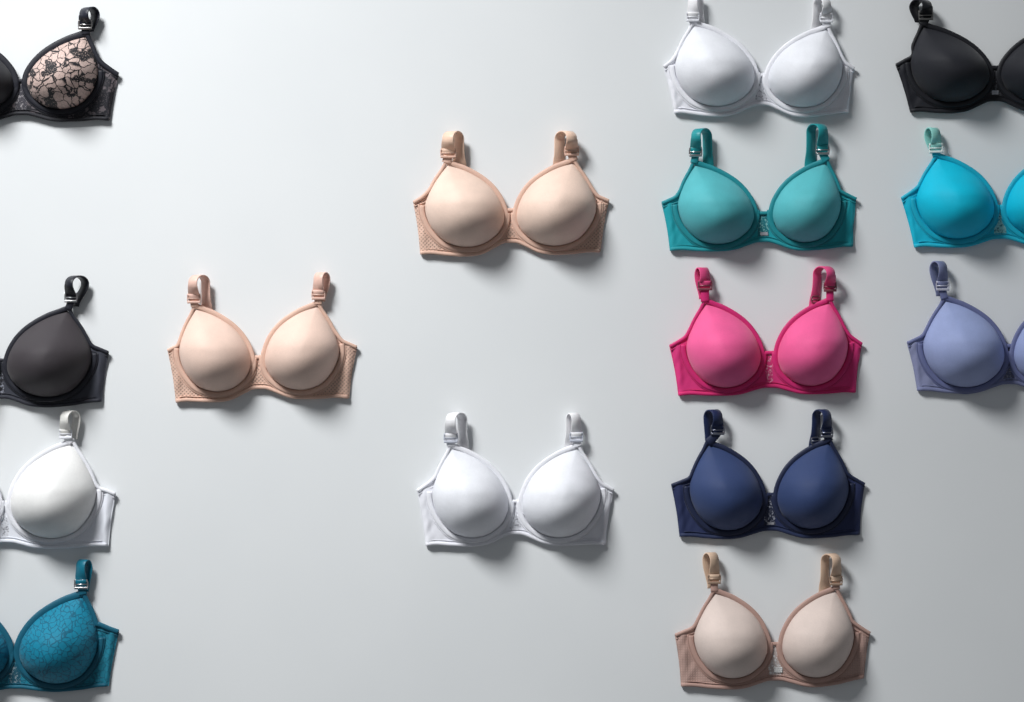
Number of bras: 15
